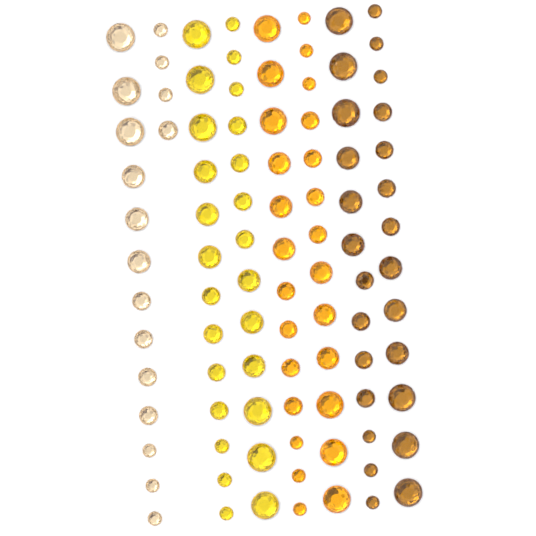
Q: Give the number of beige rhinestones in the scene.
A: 17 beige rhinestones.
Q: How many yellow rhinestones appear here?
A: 26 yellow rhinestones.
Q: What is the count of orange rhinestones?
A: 26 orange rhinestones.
